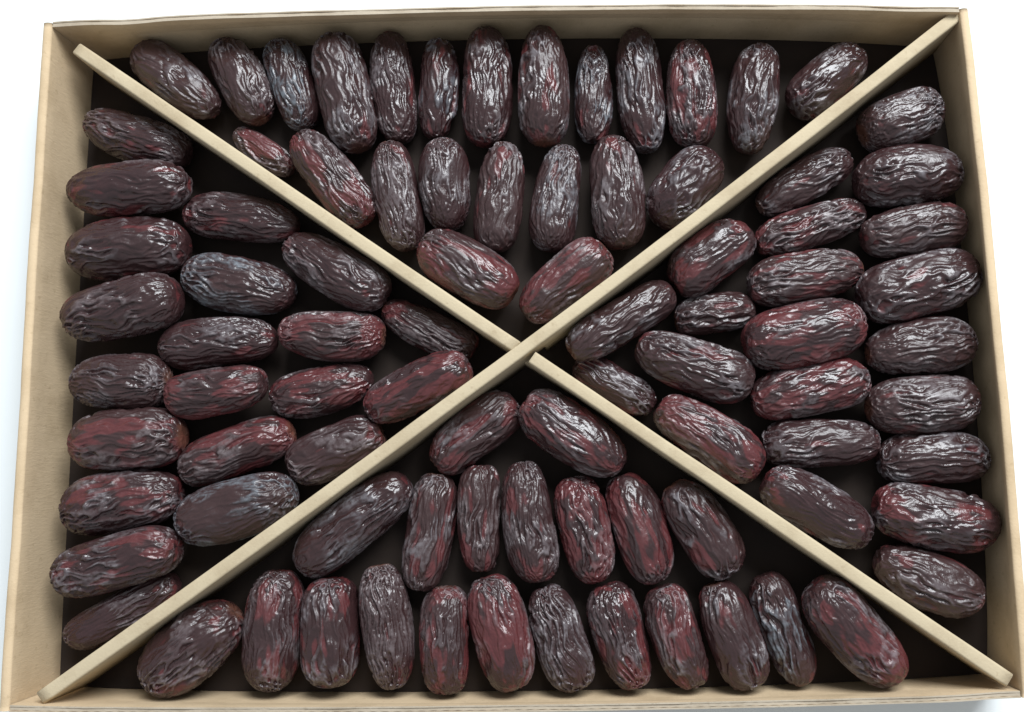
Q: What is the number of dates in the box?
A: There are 87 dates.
